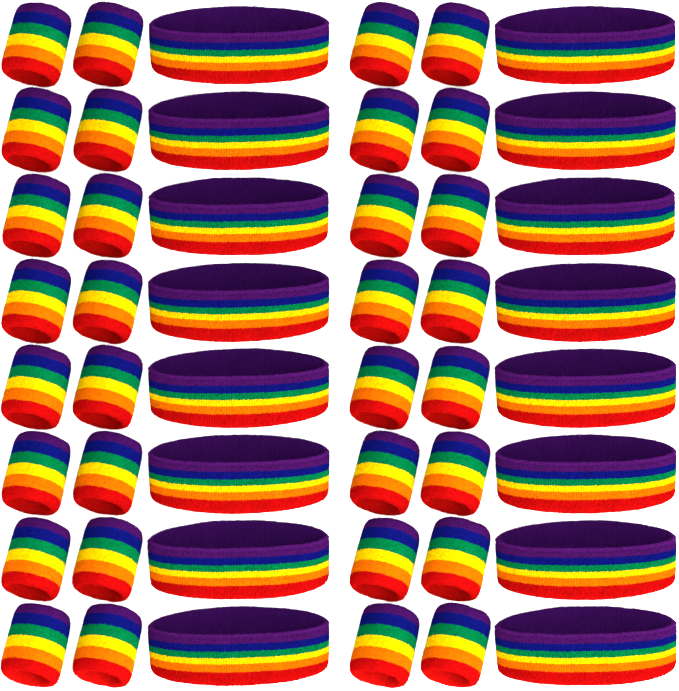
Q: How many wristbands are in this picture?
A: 32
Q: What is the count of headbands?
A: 16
